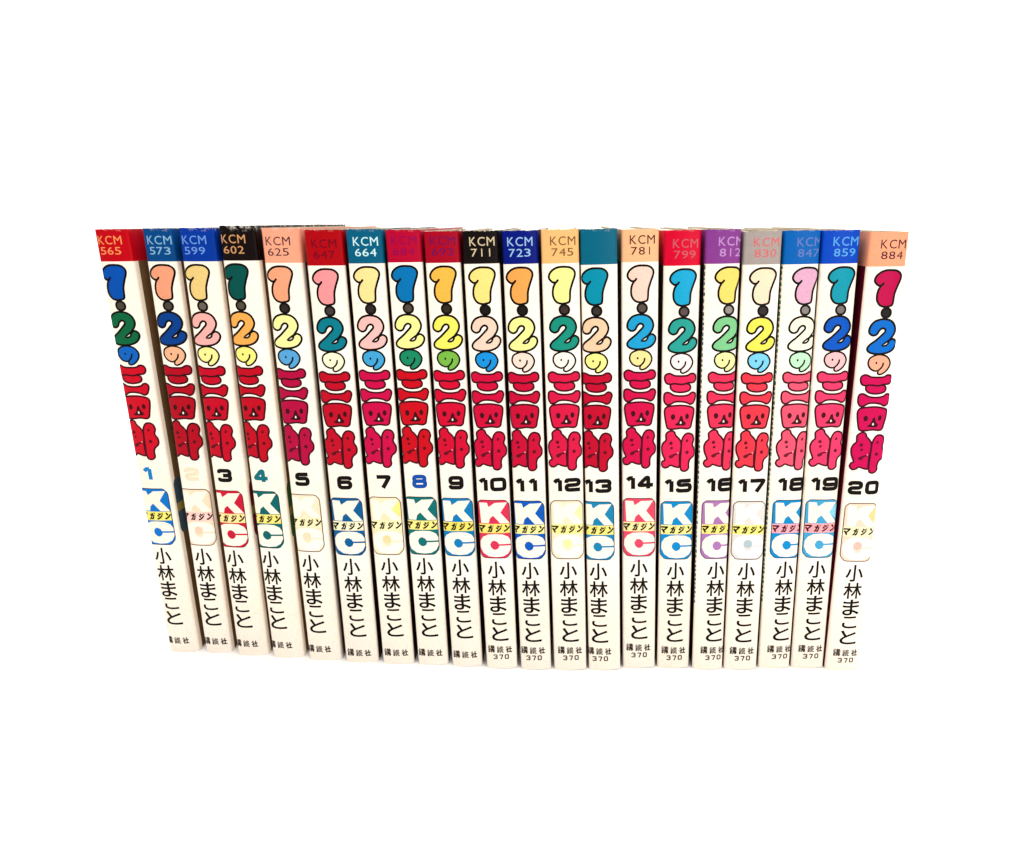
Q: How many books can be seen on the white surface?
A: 20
